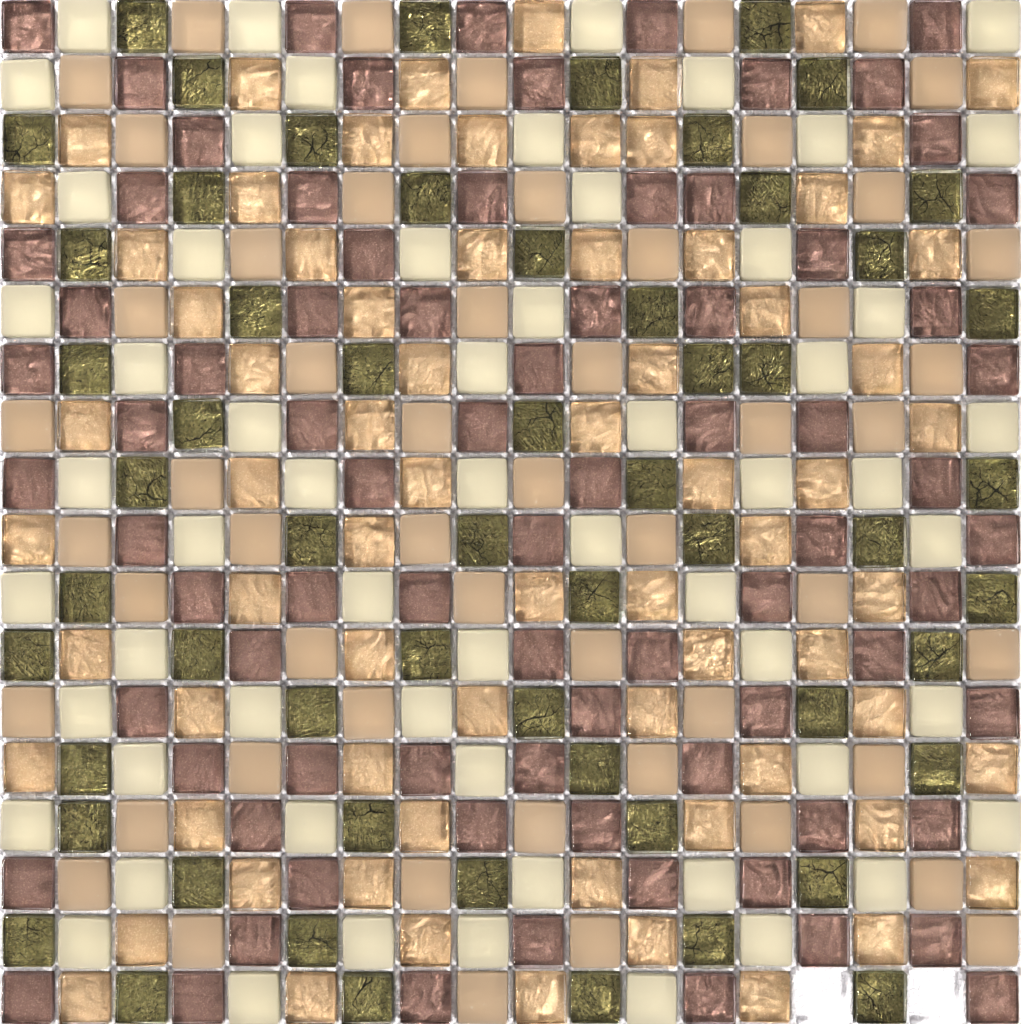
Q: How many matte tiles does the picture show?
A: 113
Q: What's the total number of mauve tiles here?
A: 80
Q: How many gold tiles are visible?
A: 71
